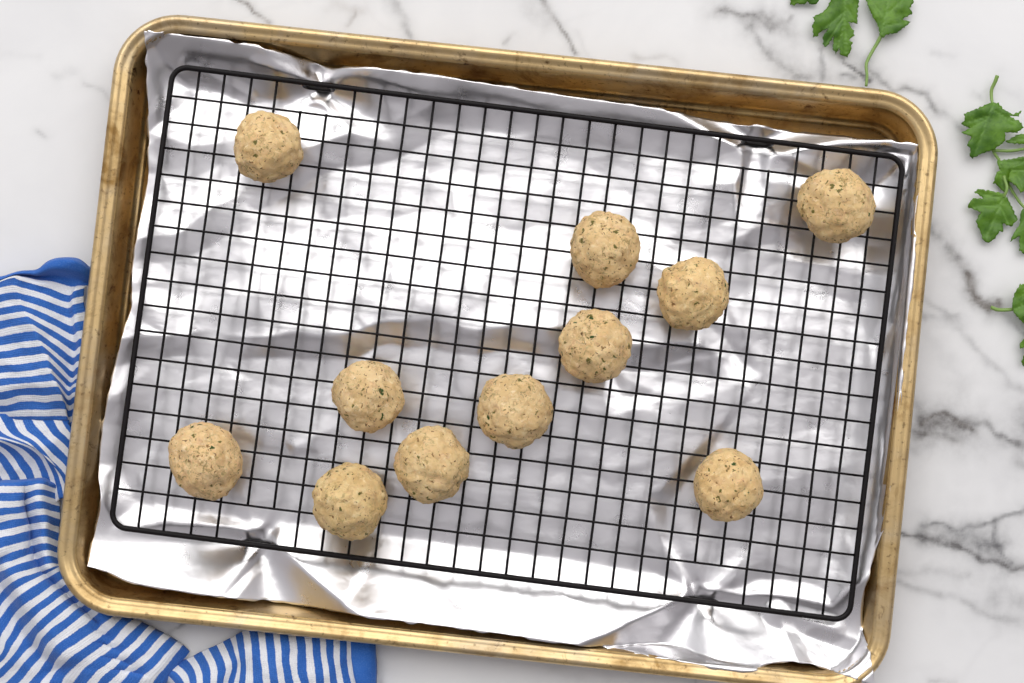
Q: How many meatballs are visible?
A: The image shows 11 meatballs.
